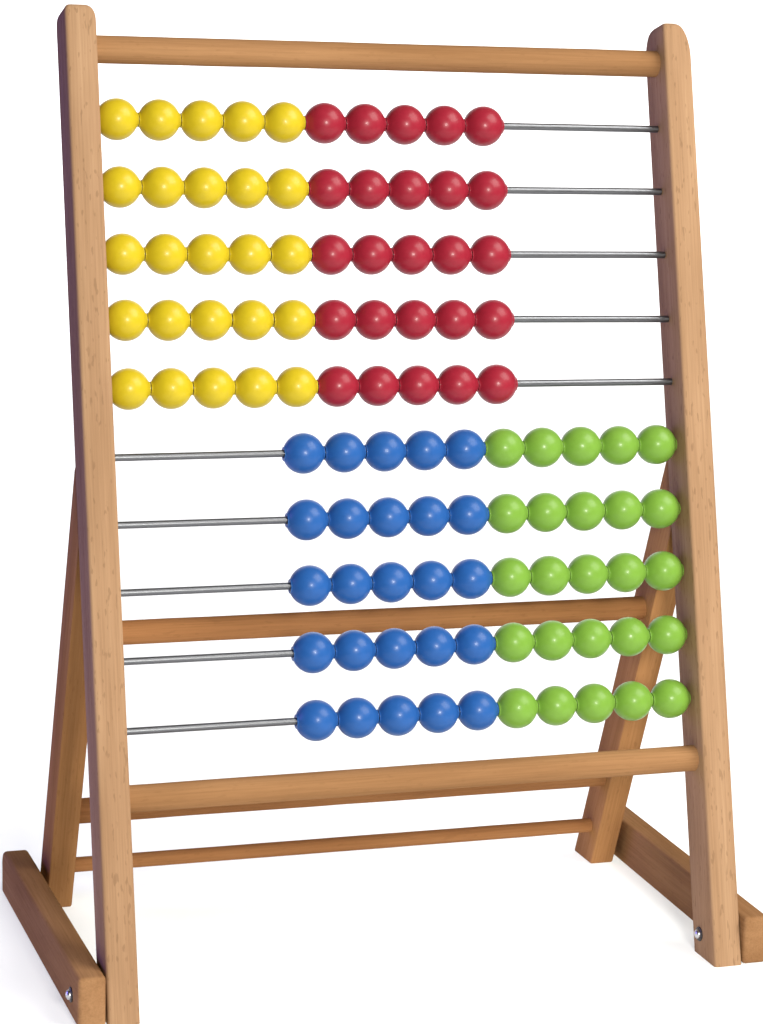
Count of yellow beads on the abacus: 25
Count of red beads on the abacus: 25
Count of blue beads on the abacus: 25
